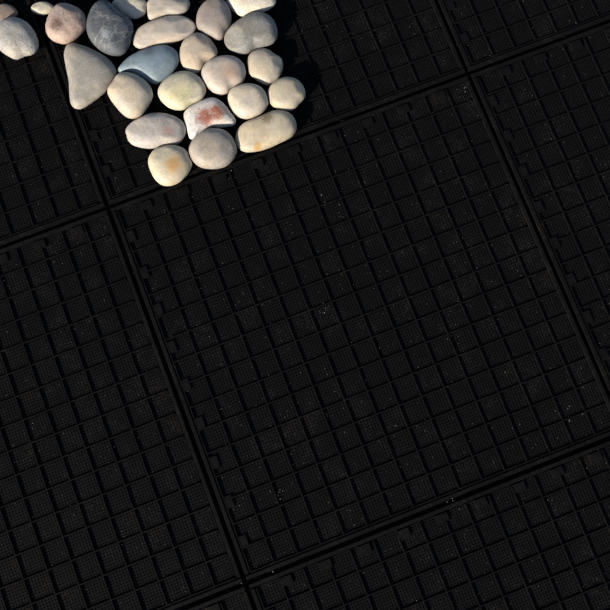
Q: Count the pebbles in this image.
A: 25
